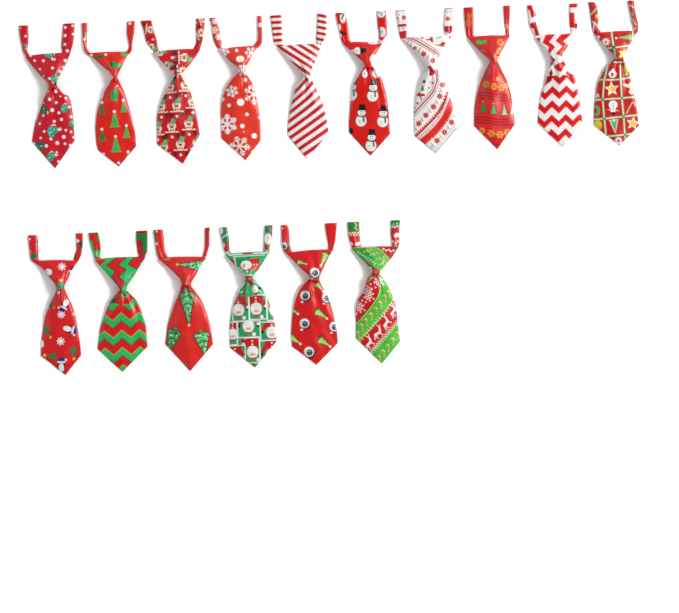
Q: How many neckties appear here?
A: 16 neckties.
